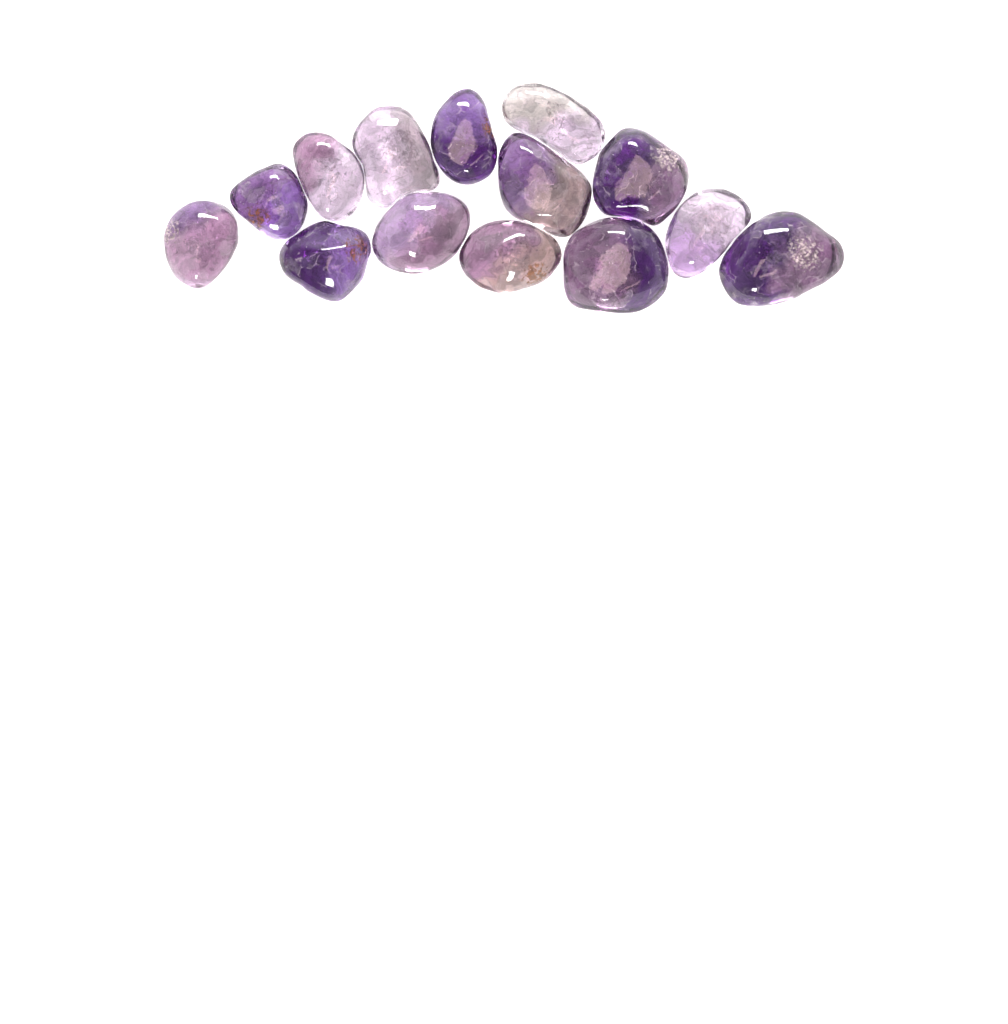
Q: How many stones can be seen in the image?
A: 14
